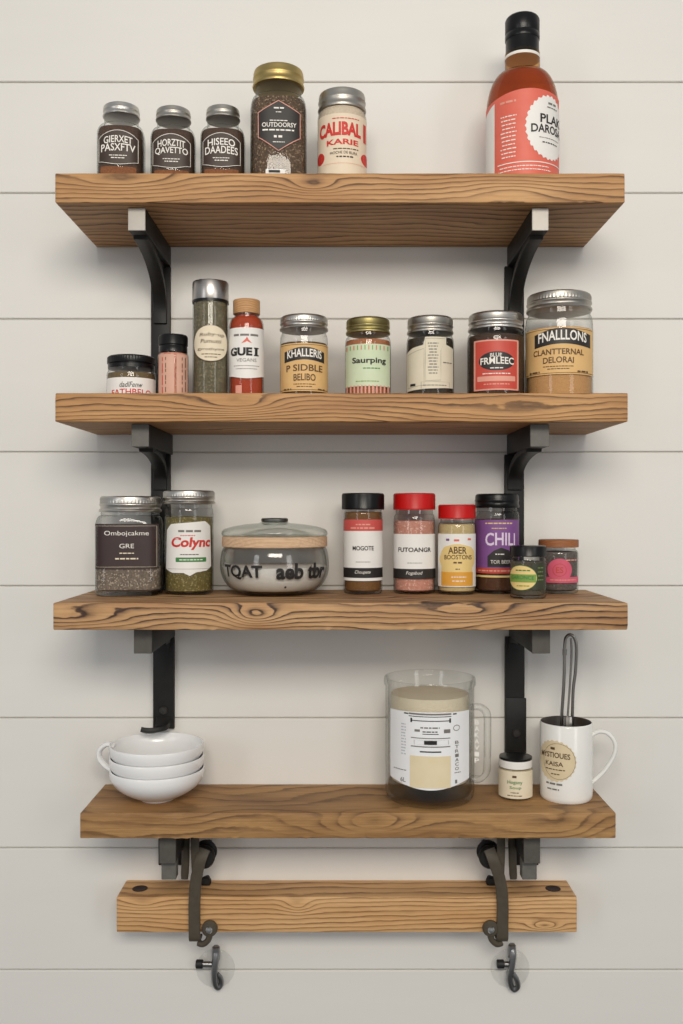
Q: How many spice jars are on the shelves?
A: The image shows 23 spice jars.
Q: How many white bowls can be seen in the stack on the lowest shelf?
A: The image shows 3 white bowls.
